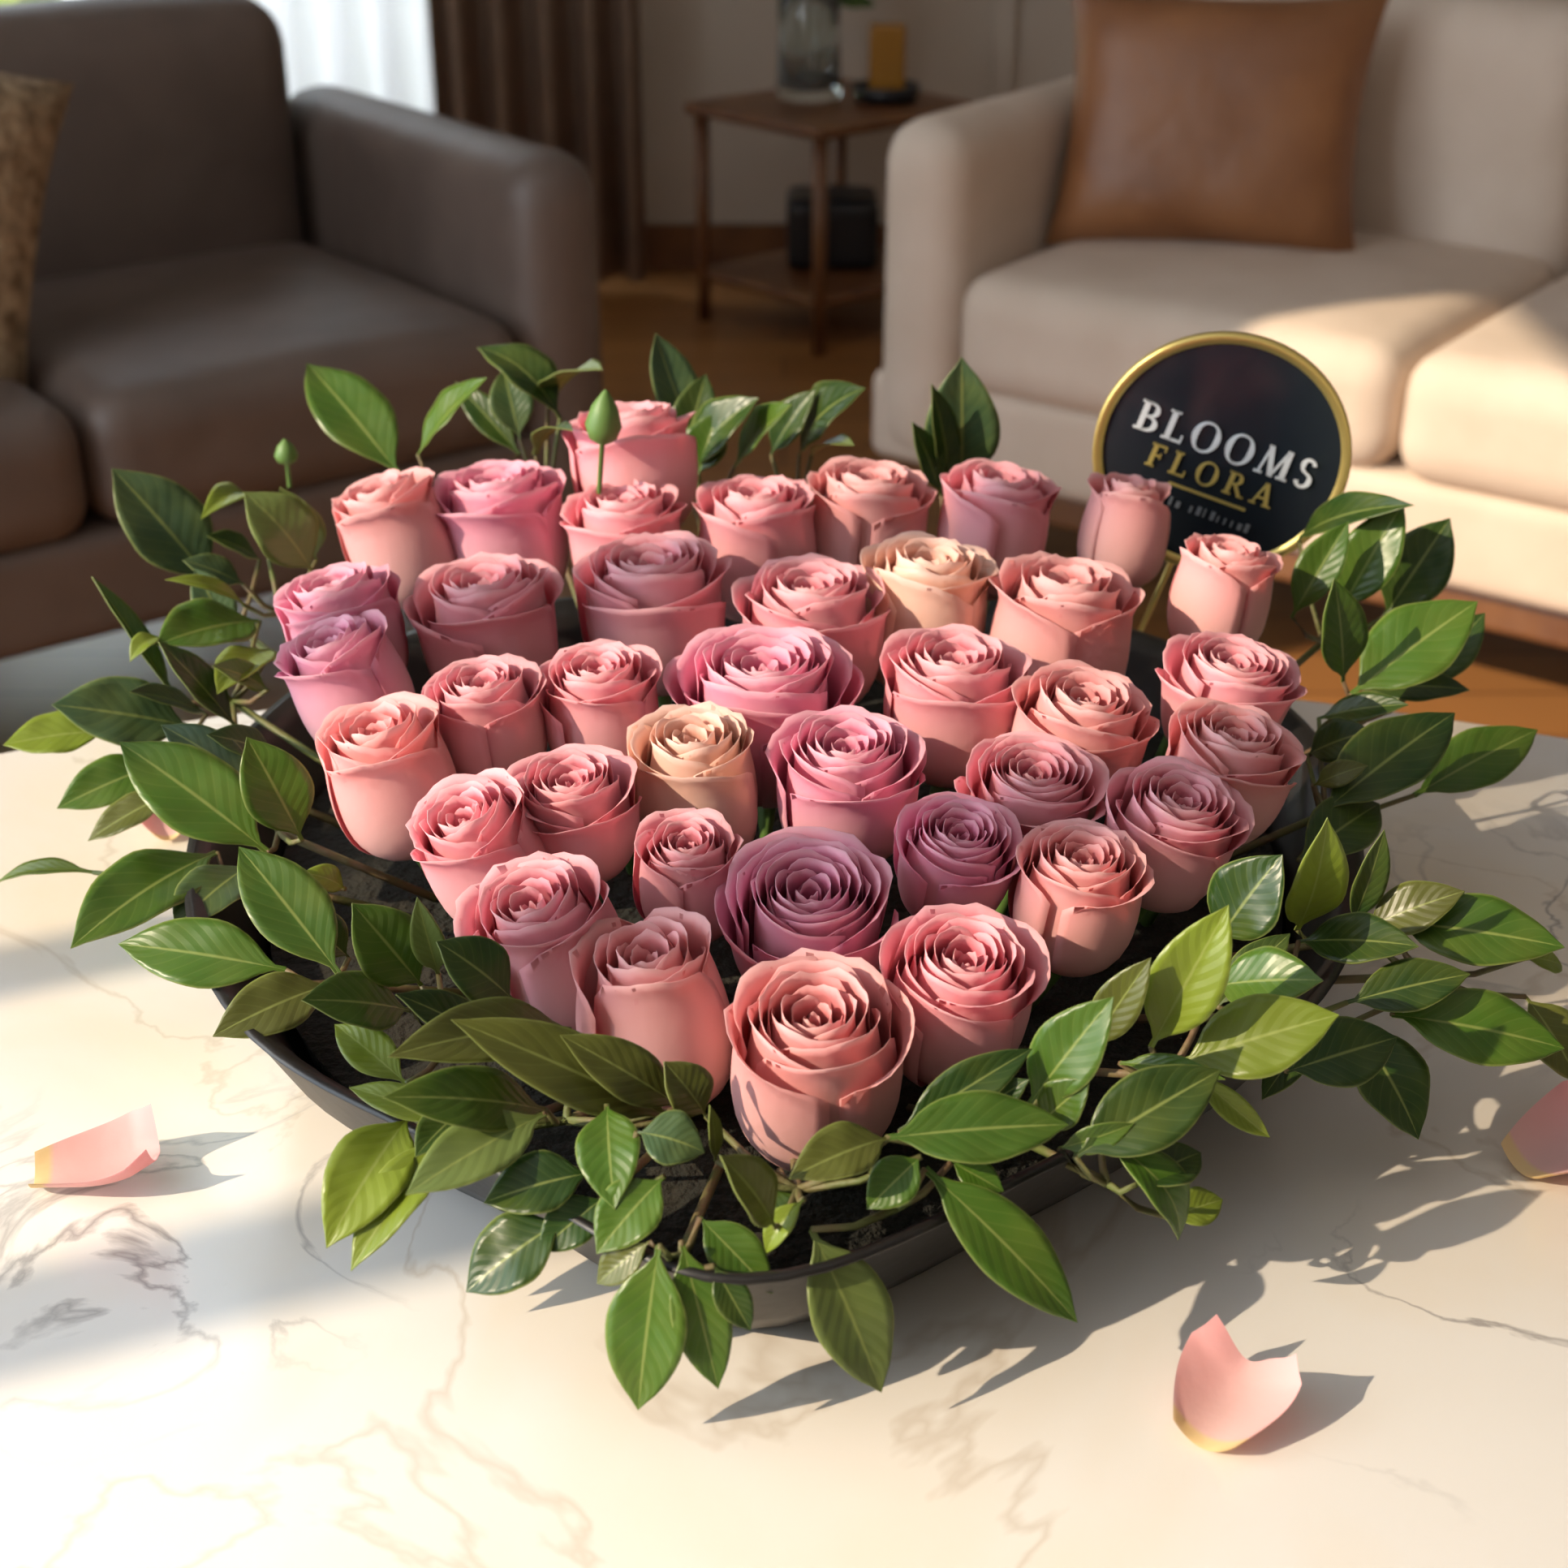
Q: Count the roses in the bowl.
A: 38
